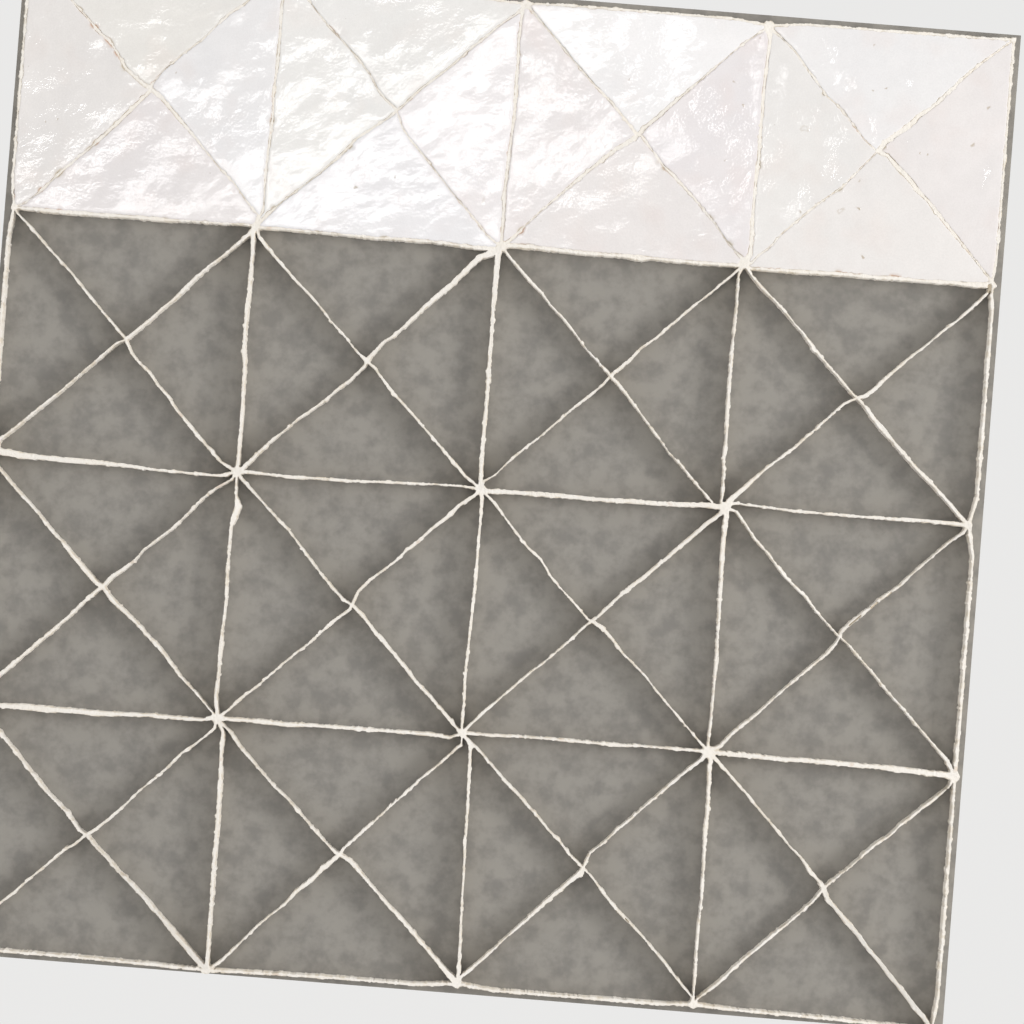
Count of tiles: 16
